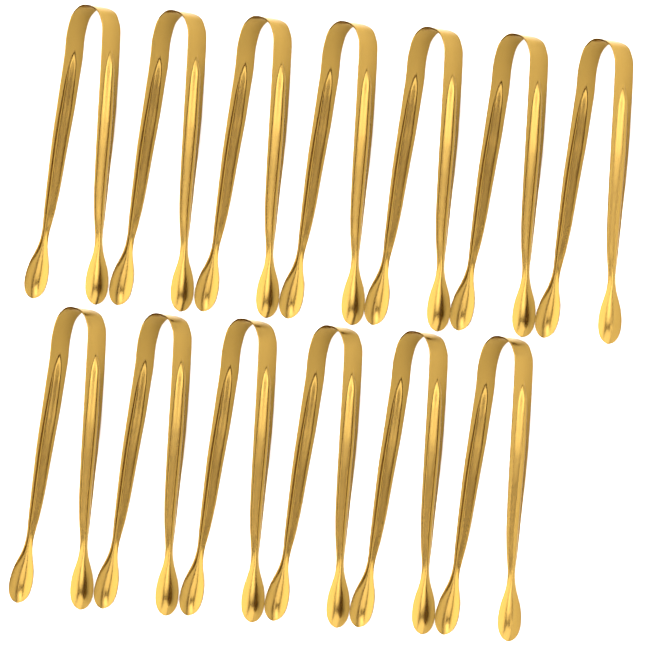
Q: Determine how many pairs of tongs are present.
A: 13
